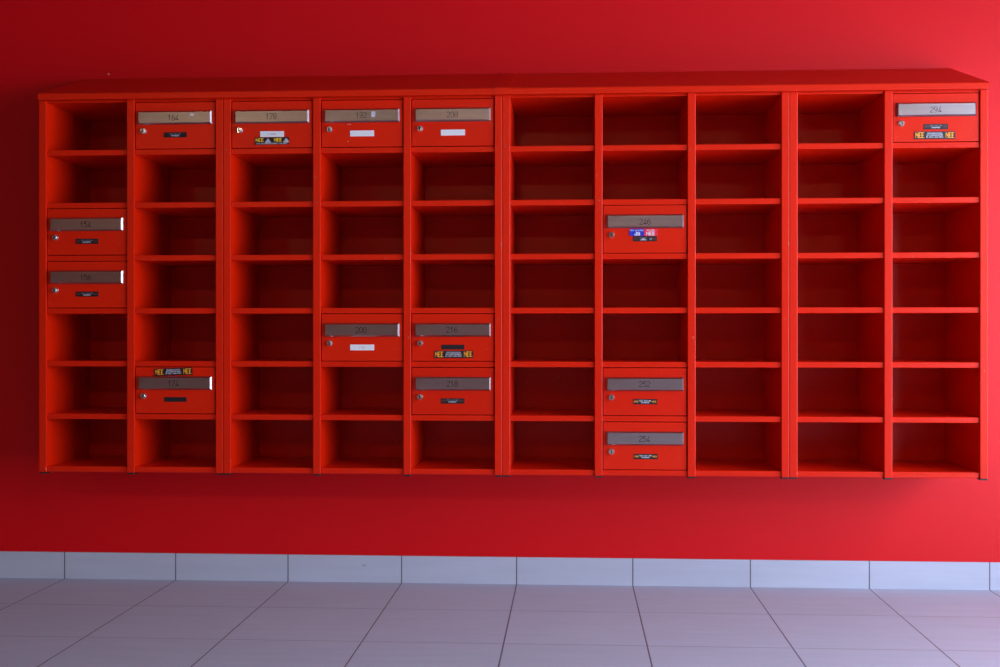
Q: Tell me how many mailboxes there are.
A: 14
